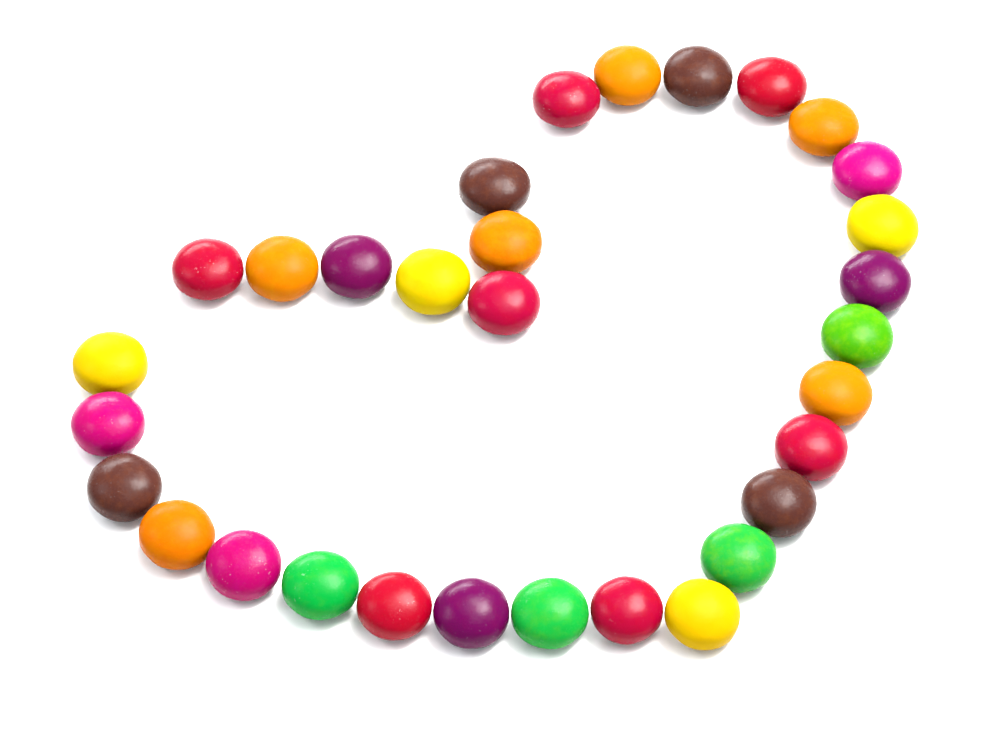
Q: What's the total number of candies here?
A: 31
